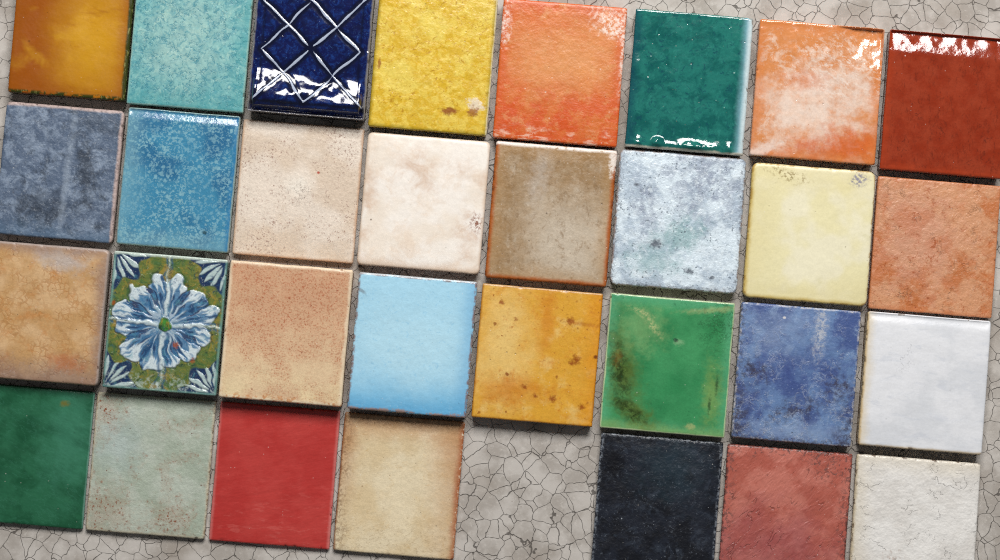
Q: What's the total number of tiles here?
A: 31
